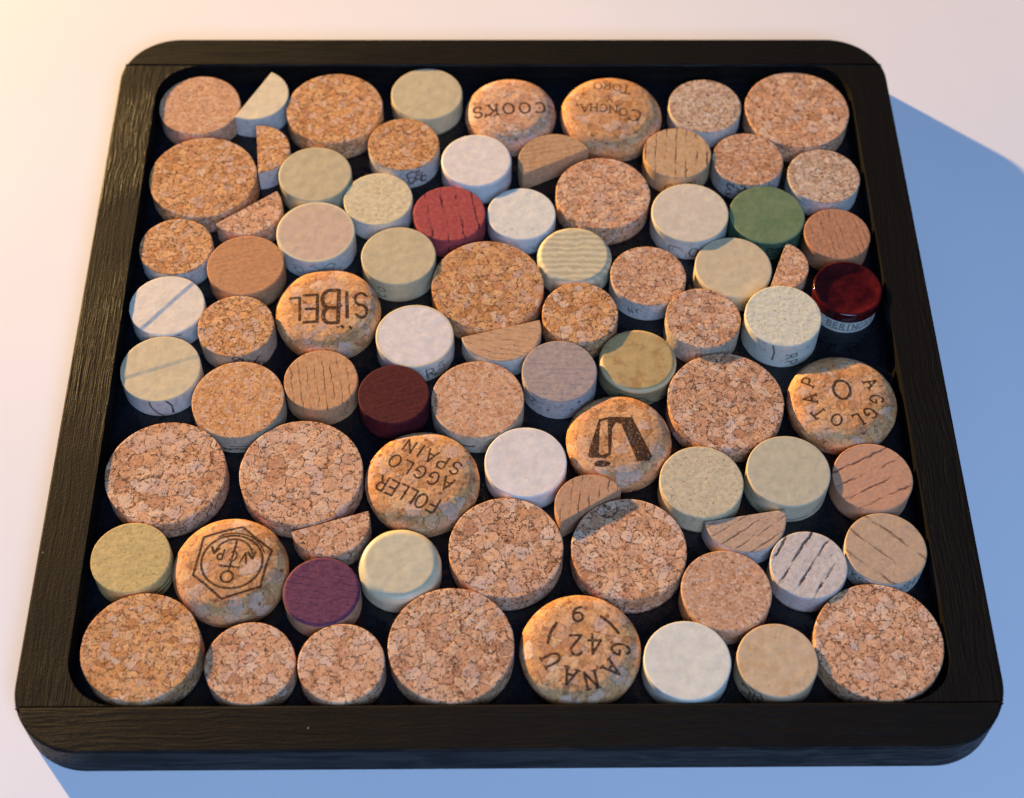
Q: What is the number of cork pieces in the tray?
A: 80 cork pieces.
